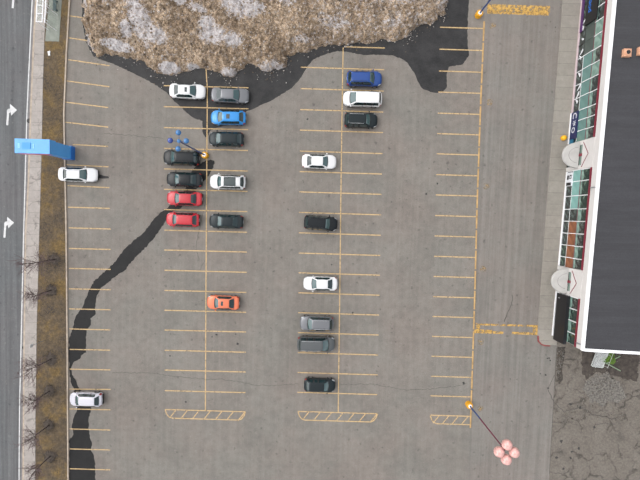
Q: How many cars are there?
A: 22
